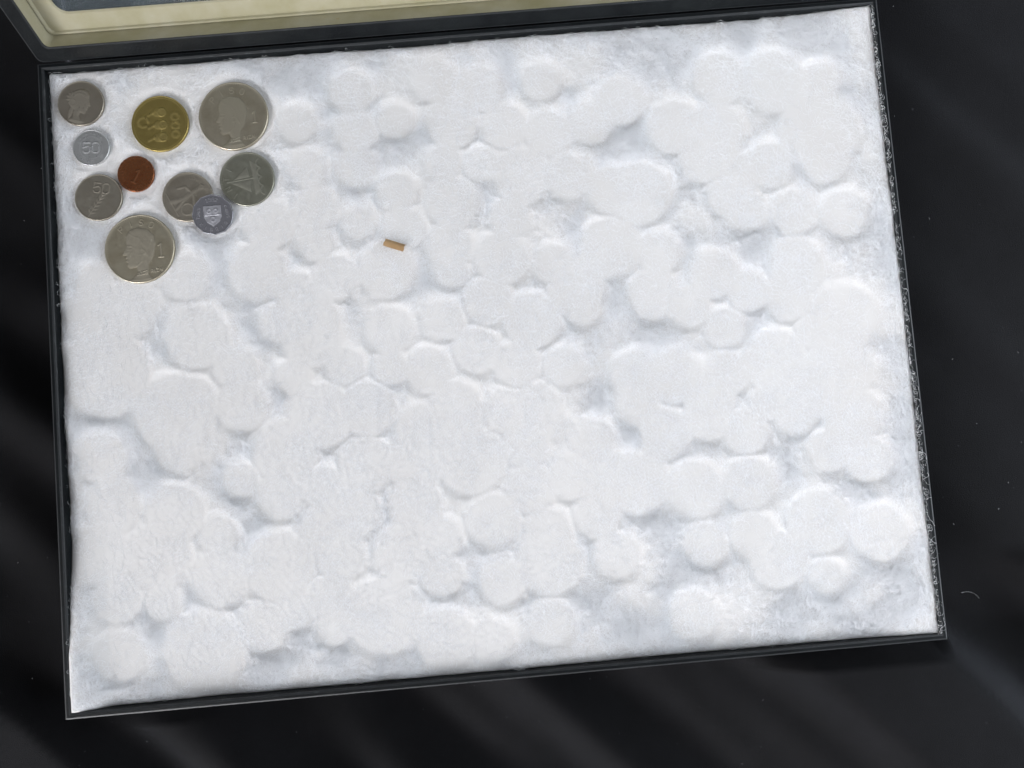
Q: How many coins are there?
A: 10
